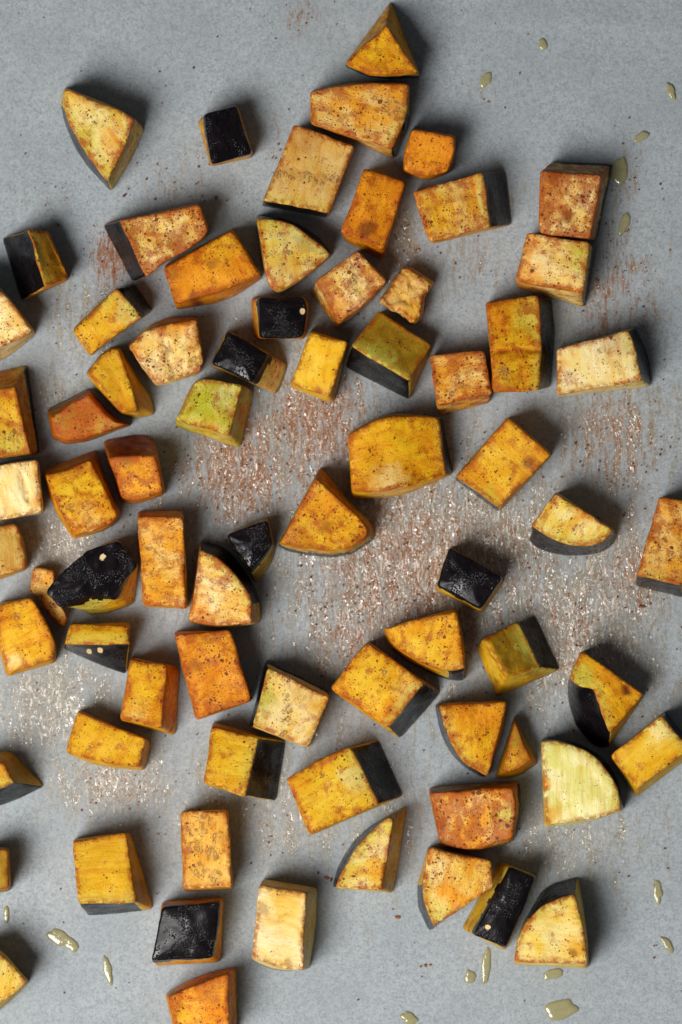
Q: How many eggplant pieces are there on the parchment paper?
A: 74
